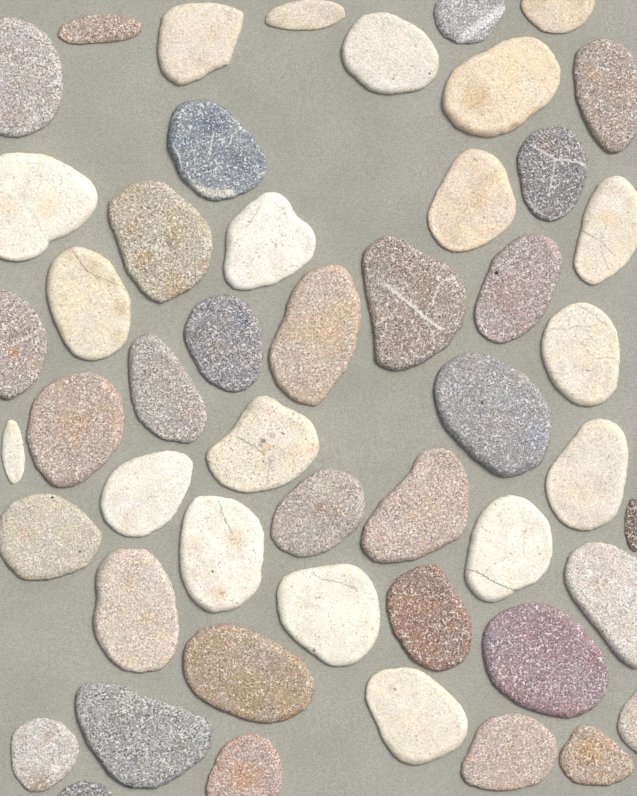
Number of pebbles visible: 50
